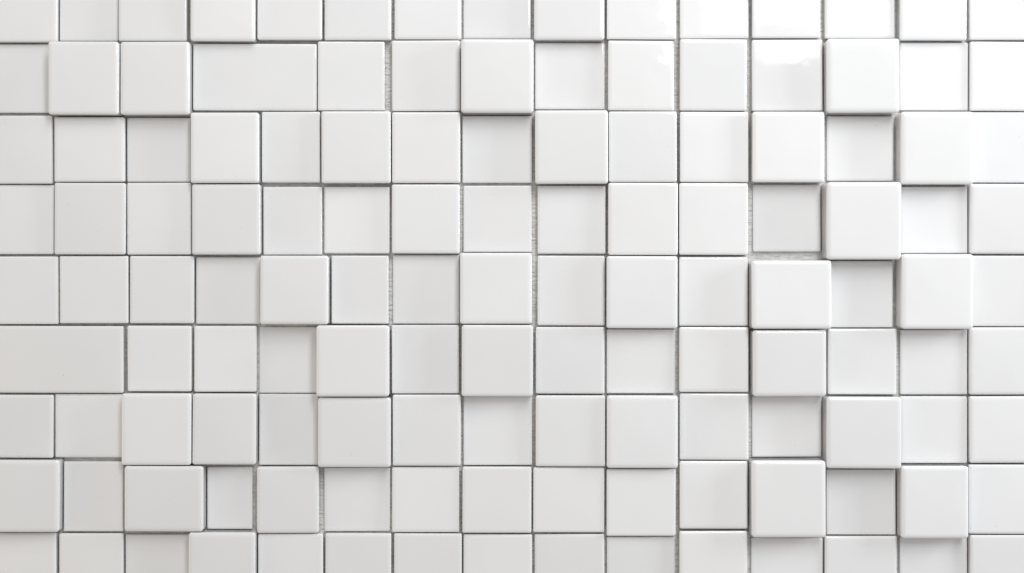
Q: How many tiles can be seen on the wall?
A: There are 133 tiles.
